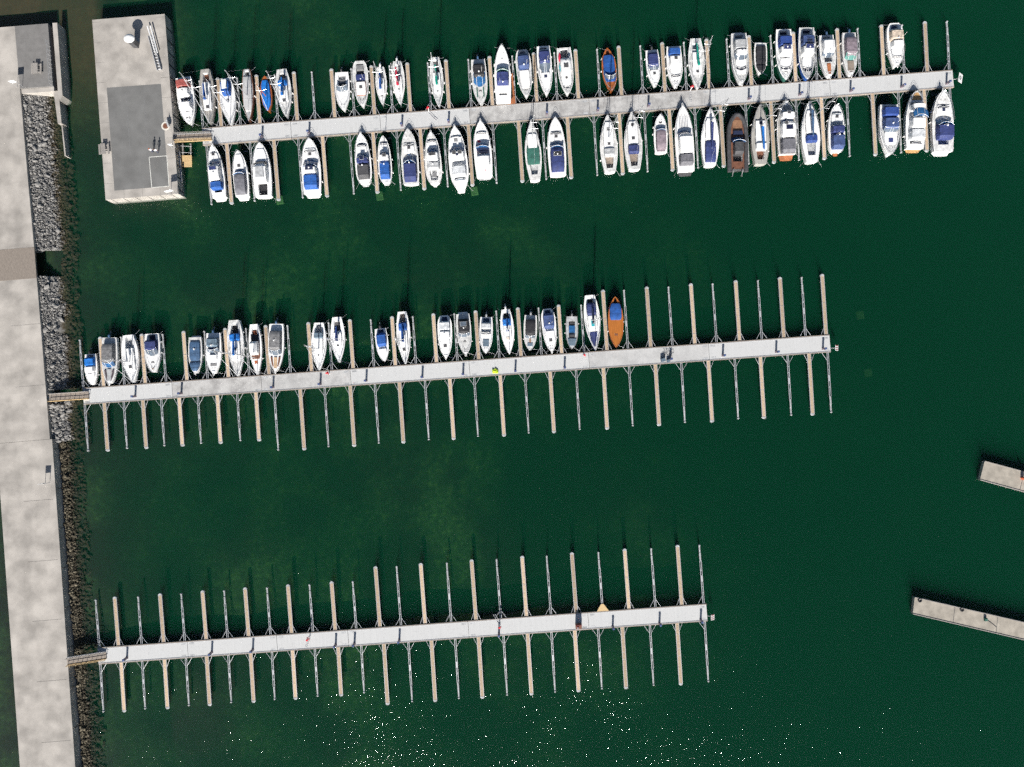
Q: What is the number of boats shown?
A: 74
